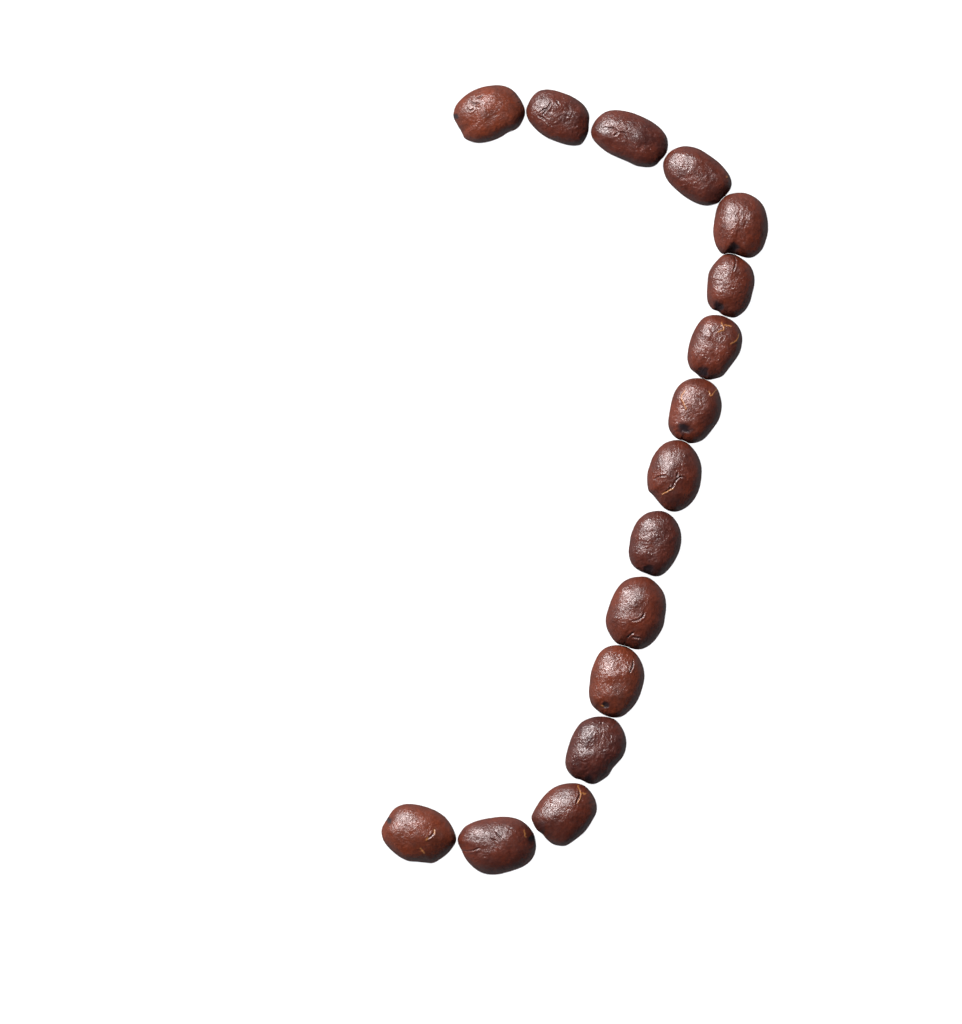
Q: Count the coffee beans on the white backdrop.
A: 16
